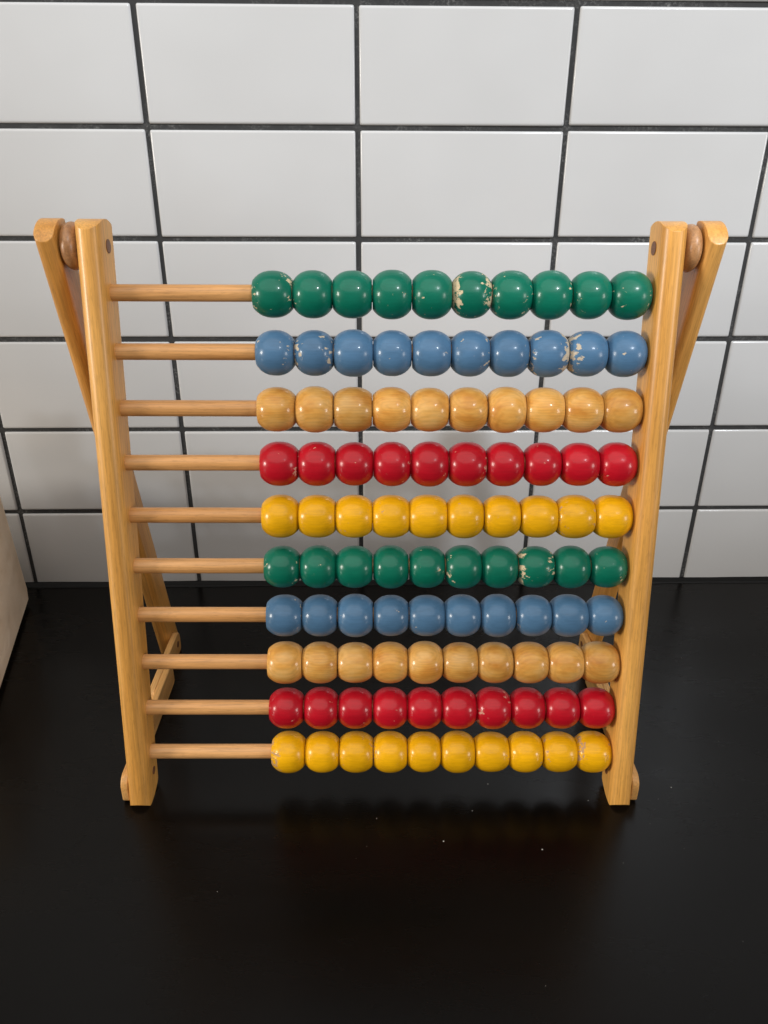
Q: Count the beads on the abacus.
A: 100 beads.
